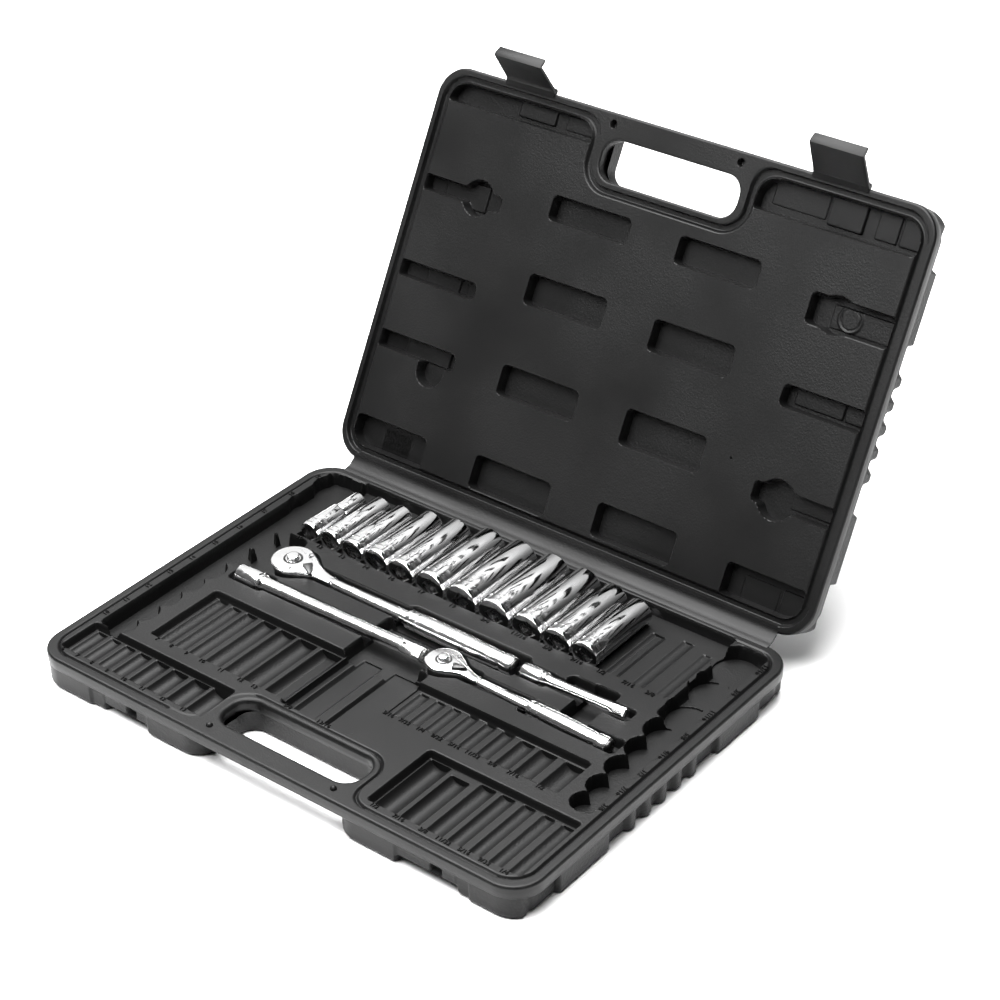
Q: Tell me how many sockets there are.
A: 11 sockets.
